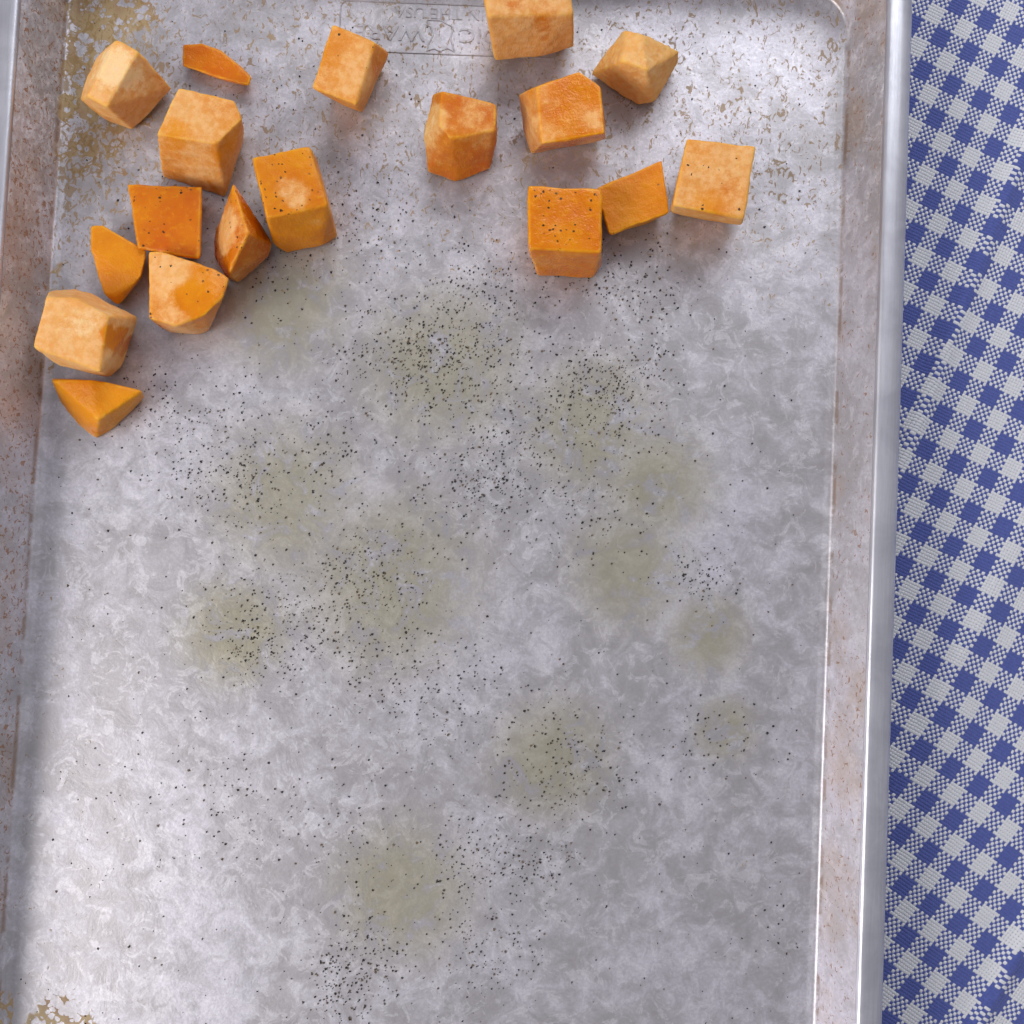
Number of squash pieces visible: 18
